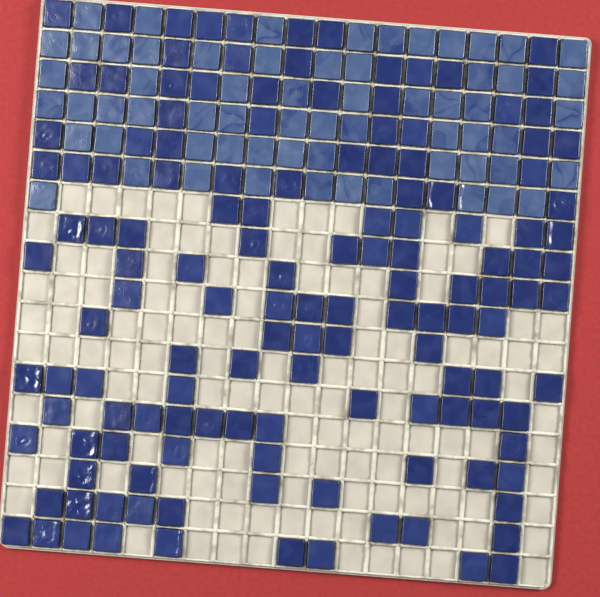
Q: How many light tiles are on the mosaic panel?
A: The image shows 63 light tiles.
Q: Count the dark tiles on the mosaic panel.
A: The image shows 139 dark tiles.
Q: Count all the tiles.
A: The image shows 202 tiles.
